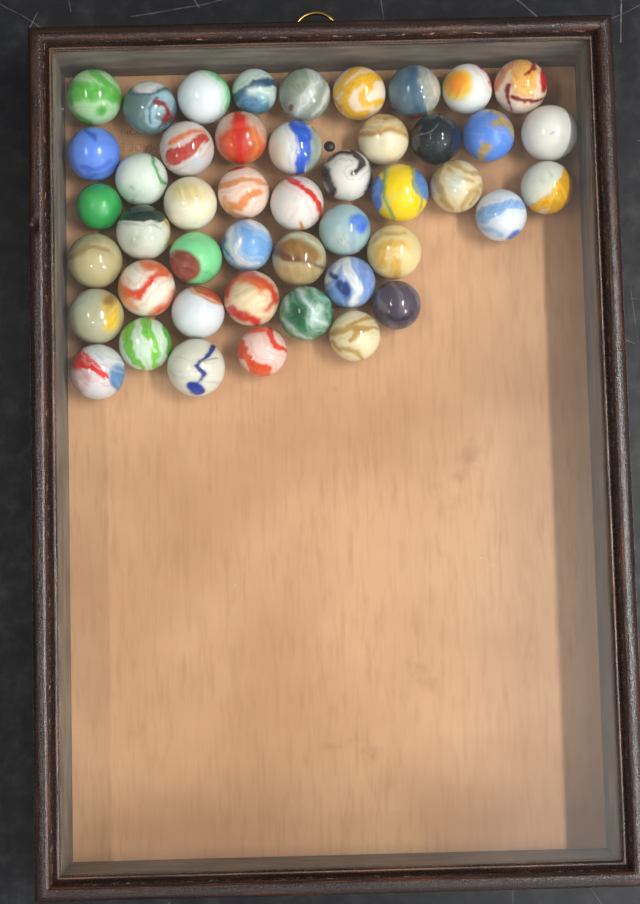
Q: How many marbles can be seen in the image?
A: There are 46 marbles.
